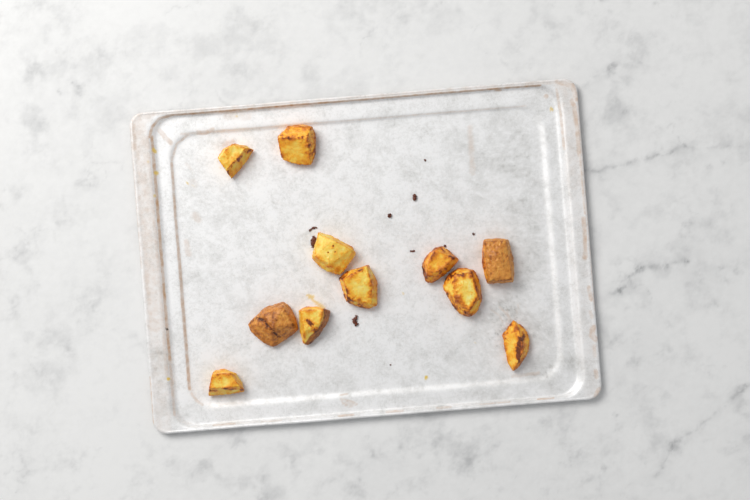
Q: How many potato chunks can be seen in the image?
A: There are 11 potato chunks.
